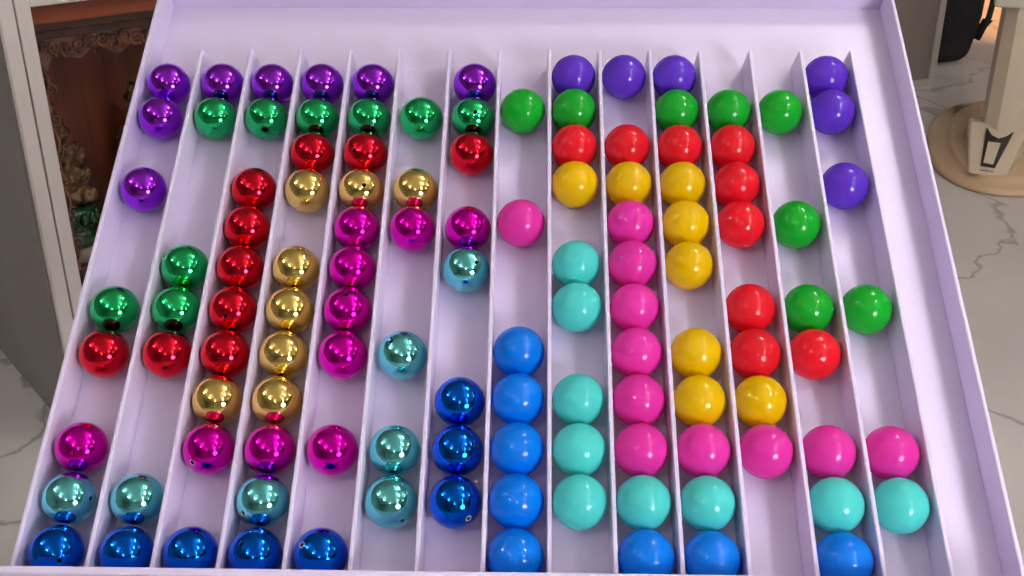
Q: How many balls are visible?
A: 119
